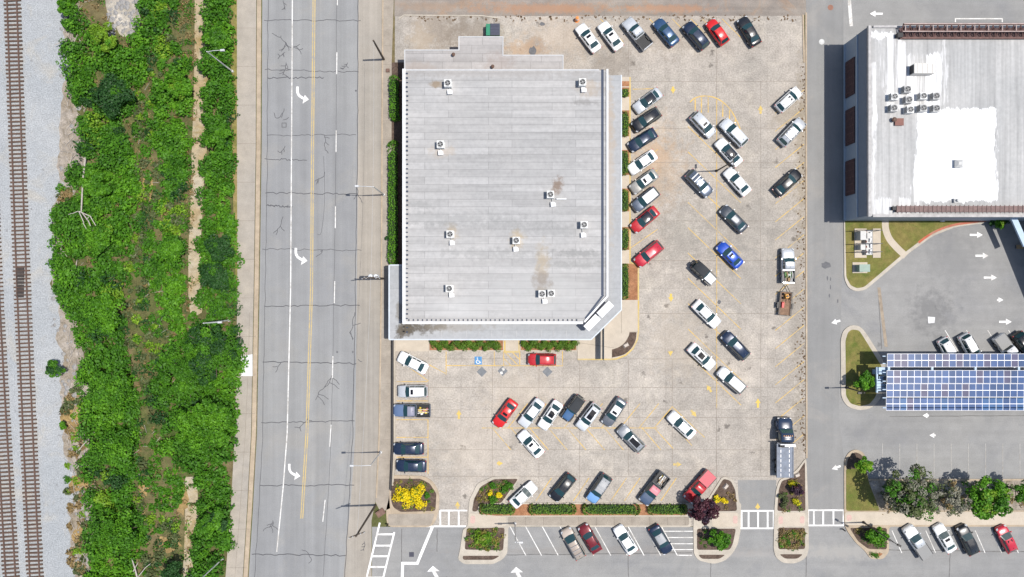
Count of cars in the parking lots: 56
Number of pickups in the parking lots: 7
